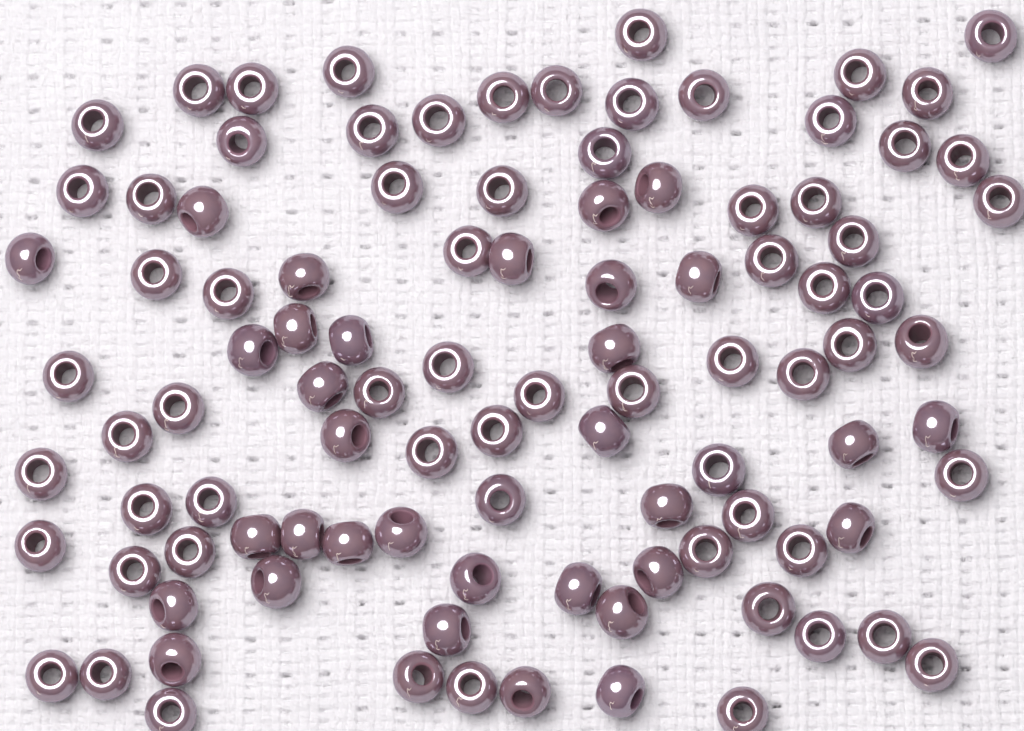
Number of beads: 101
